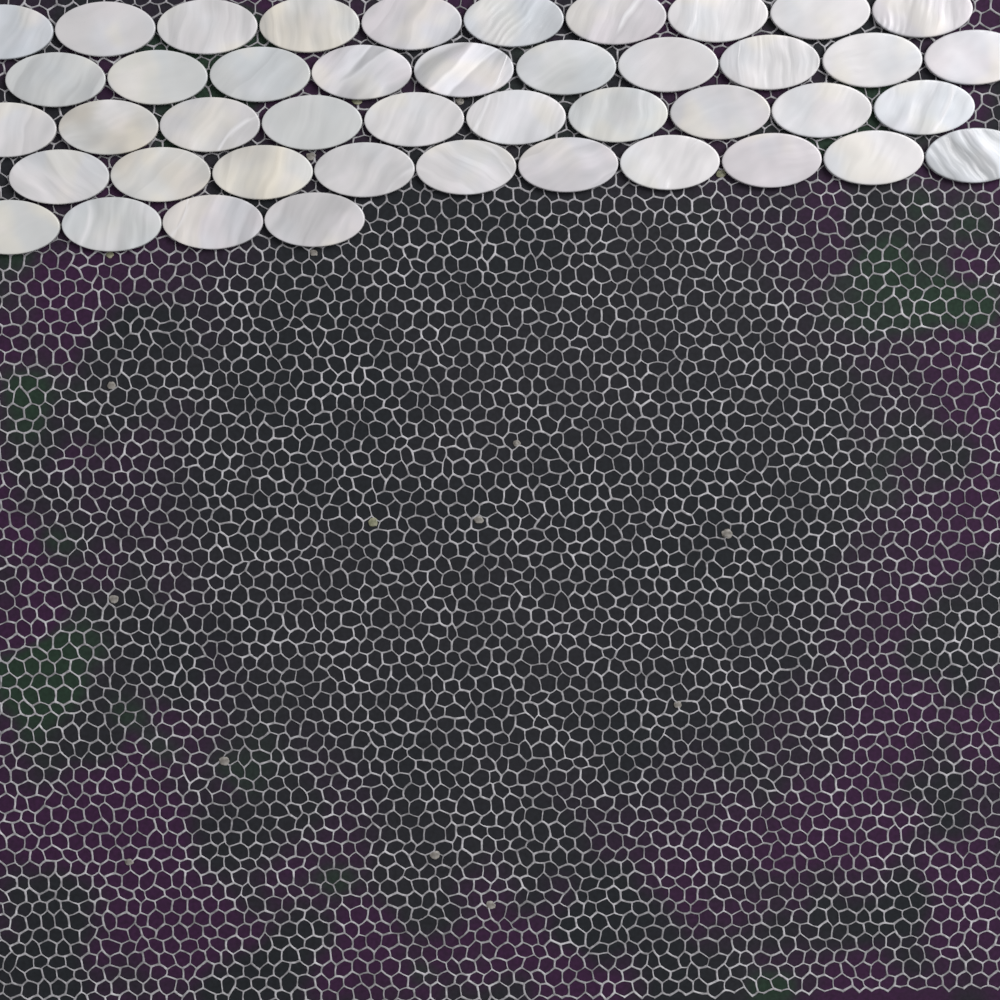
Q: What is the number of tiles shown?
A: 44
